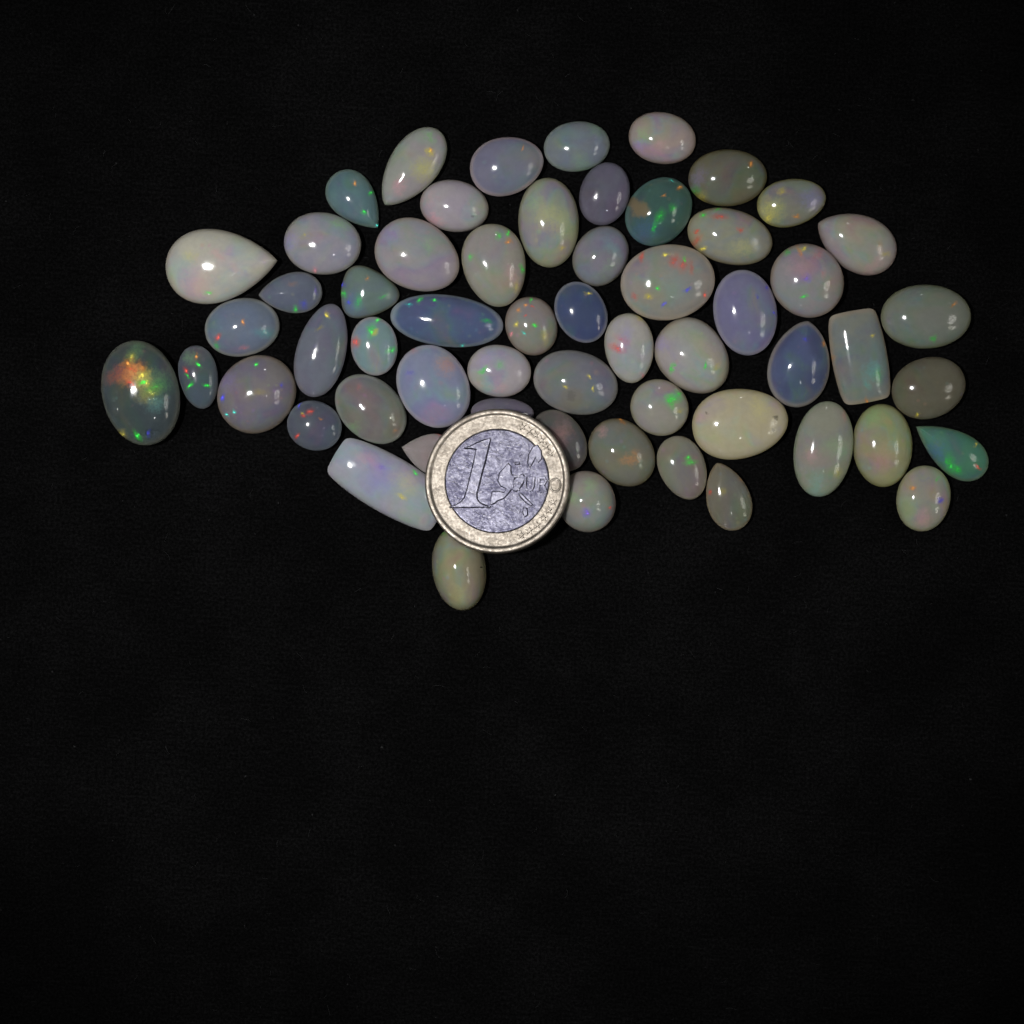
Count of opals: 58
